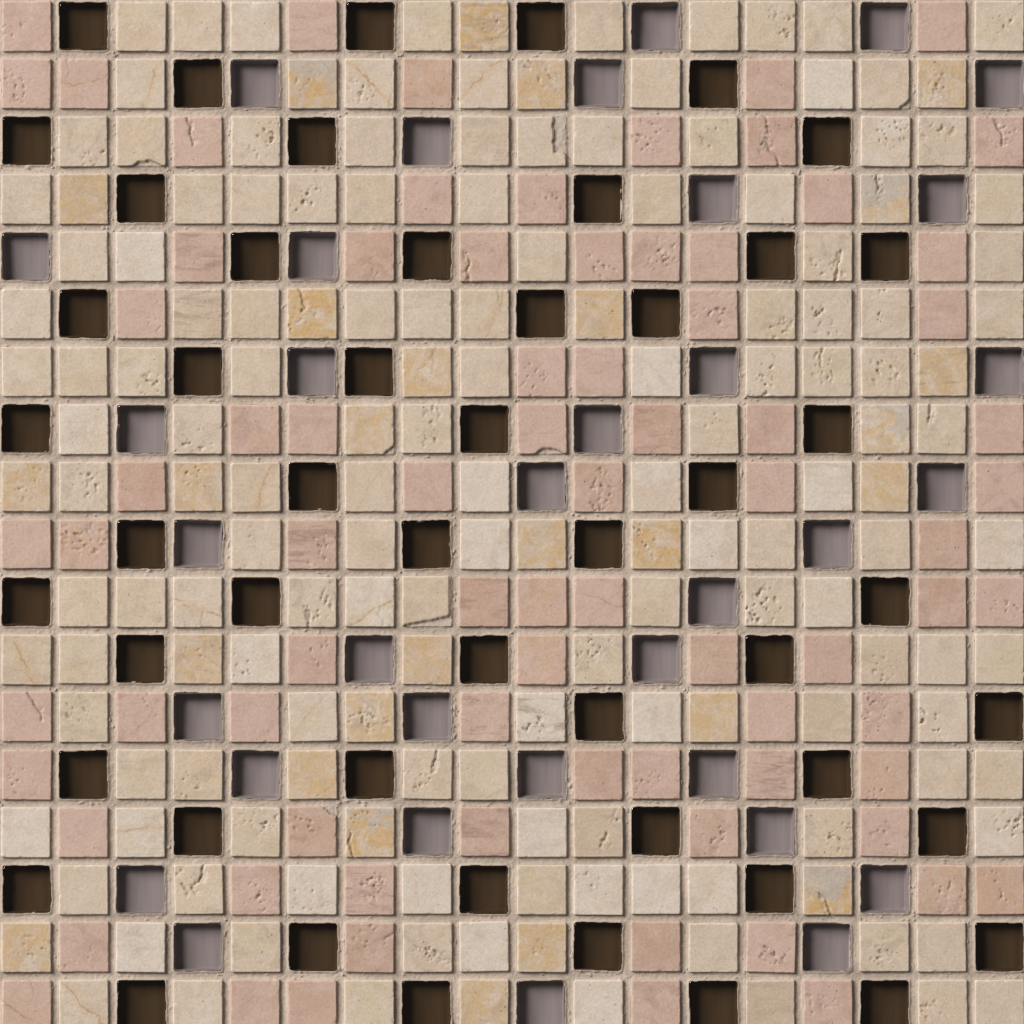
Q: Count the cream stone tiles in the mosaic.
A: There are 160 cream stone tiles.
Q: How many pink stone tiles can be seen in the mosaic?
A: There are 79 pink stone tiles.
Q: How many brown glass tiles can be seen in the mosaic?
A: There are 51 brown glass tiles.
